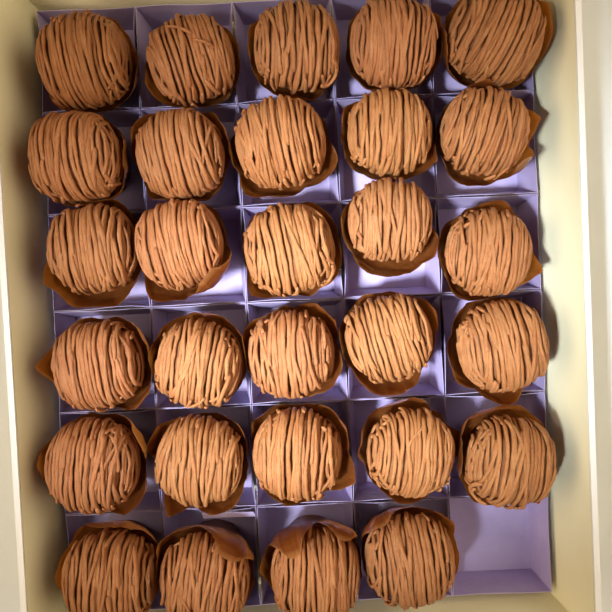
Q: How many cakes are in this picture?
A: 29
